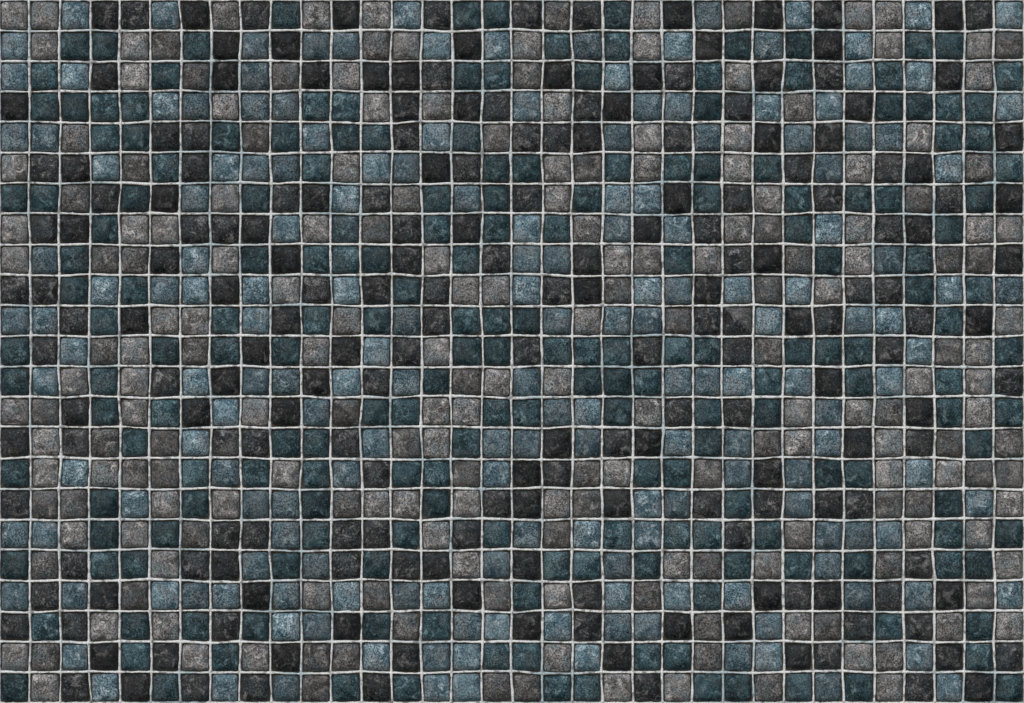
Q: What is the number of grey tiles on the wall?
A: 200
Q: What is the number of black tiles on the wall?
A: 200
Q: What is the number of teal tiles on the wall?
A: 200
